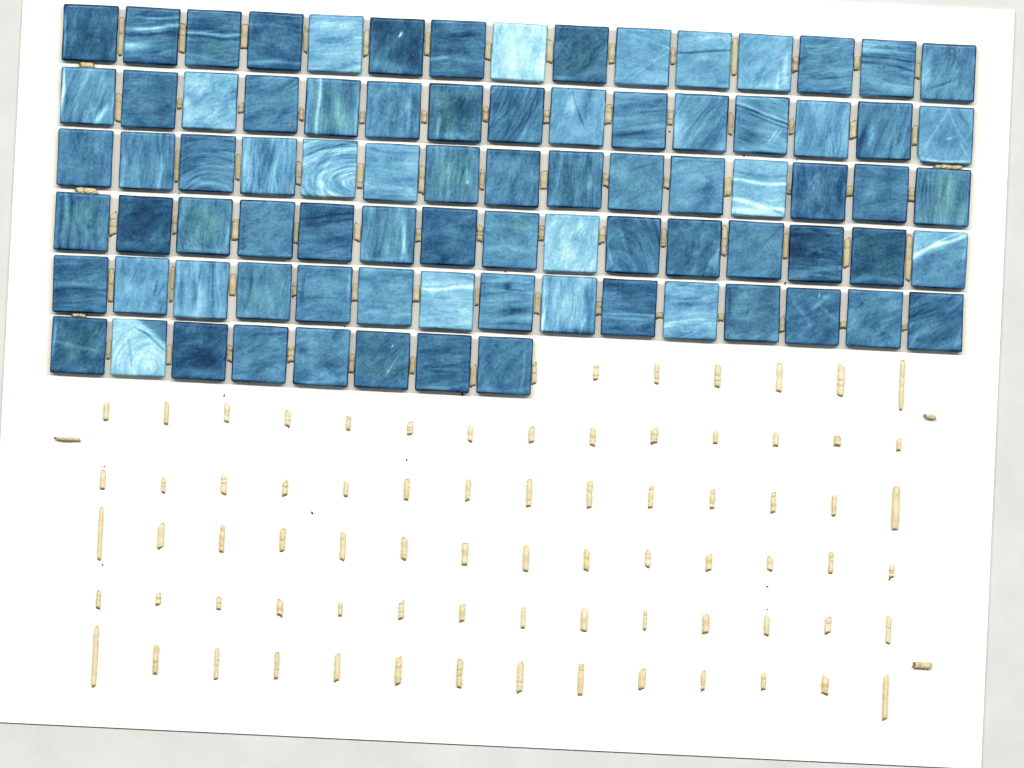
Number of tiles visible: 83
